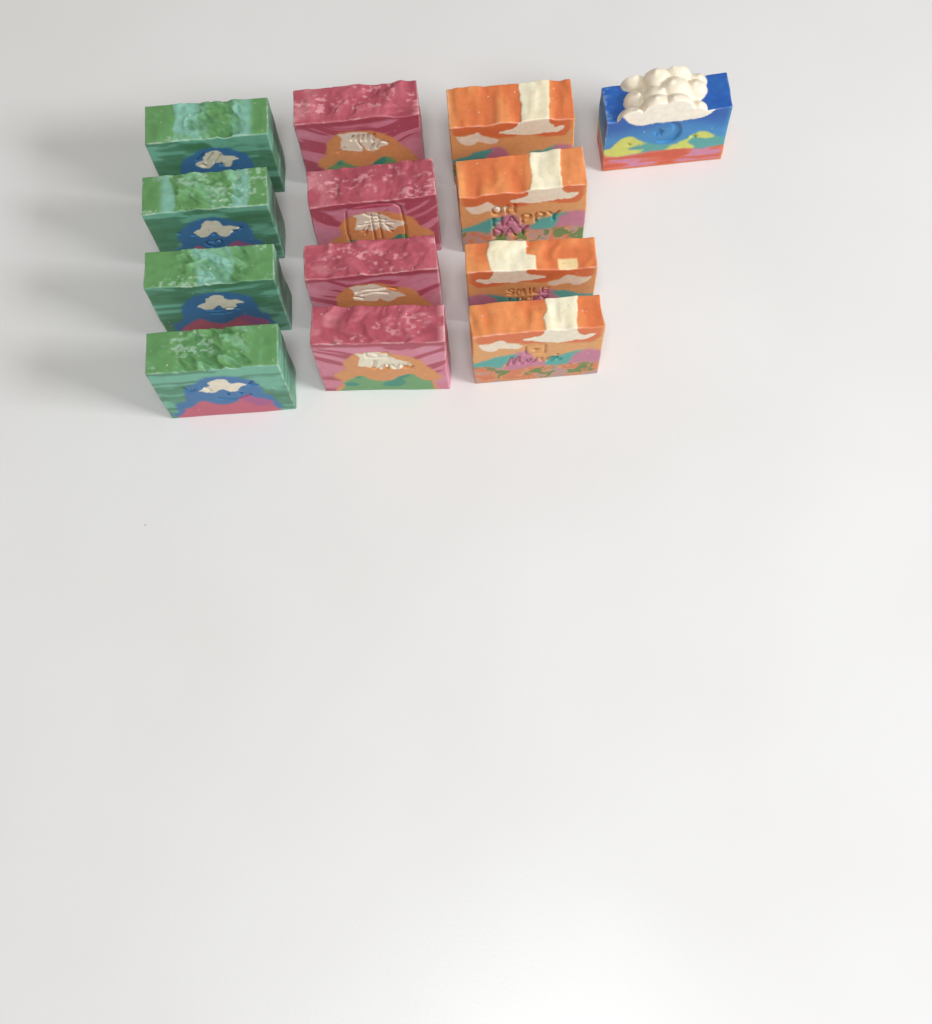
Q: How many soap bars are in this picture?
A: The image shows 13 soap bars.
